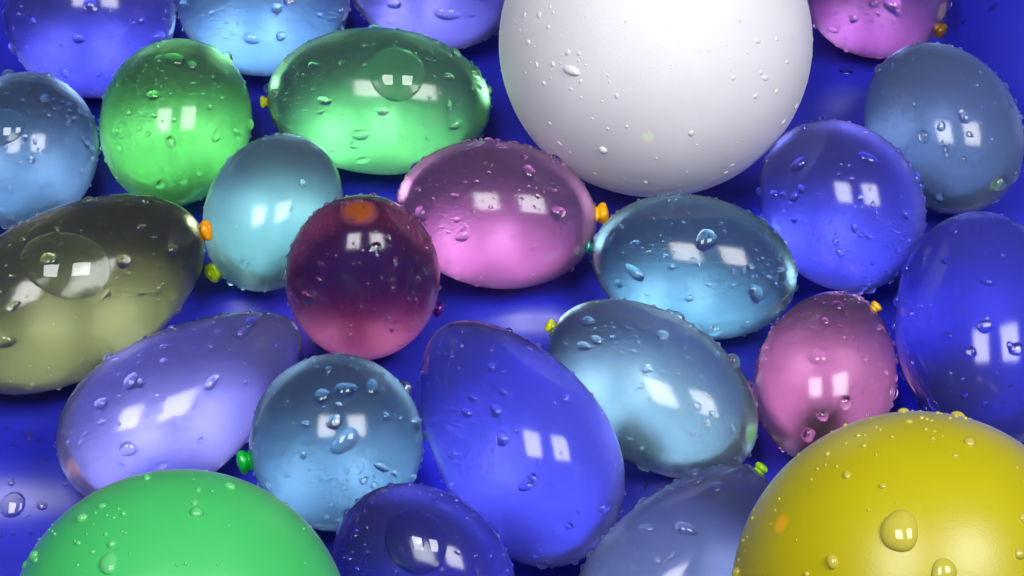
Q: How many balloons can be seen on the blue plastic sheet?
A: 25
